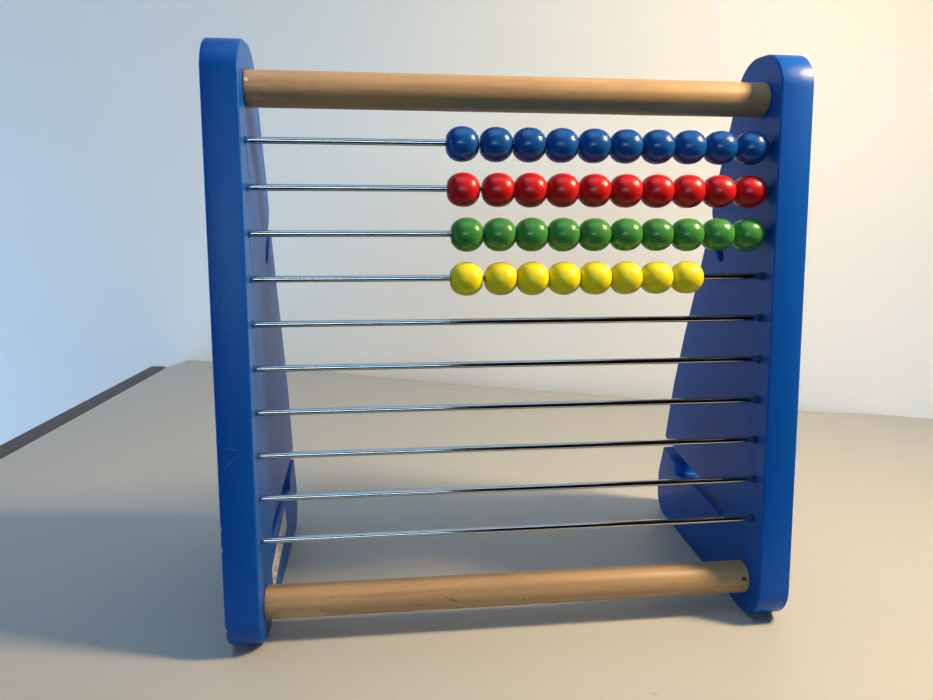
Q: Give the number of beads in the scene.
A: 38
